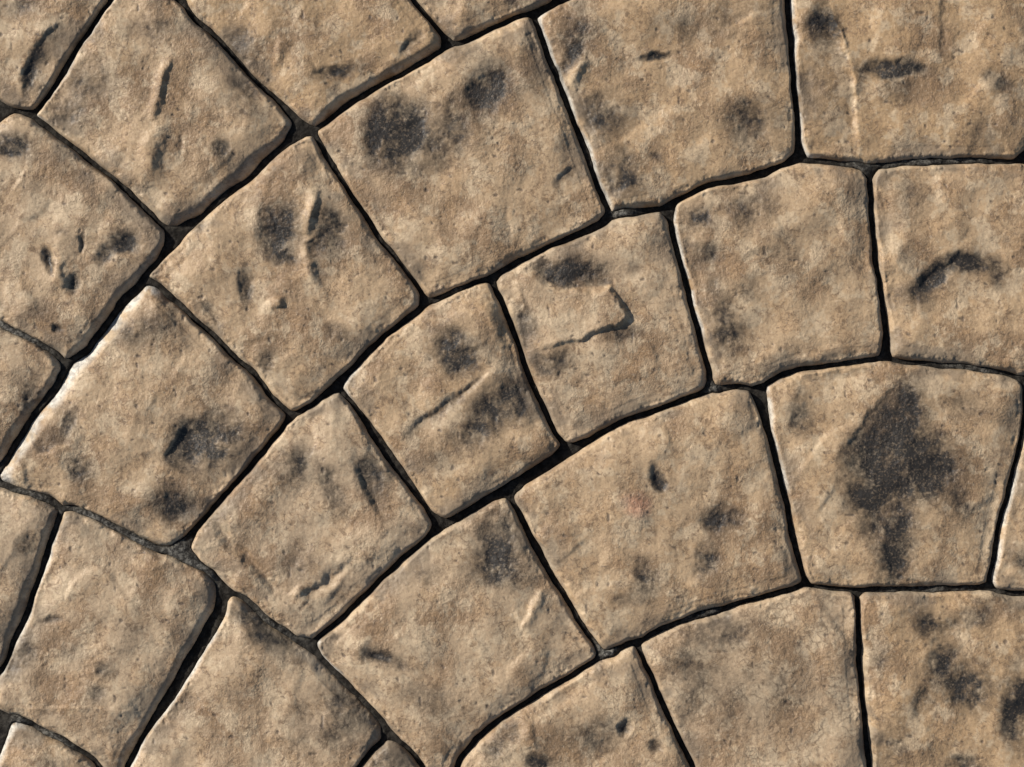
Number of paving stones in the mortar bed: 28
